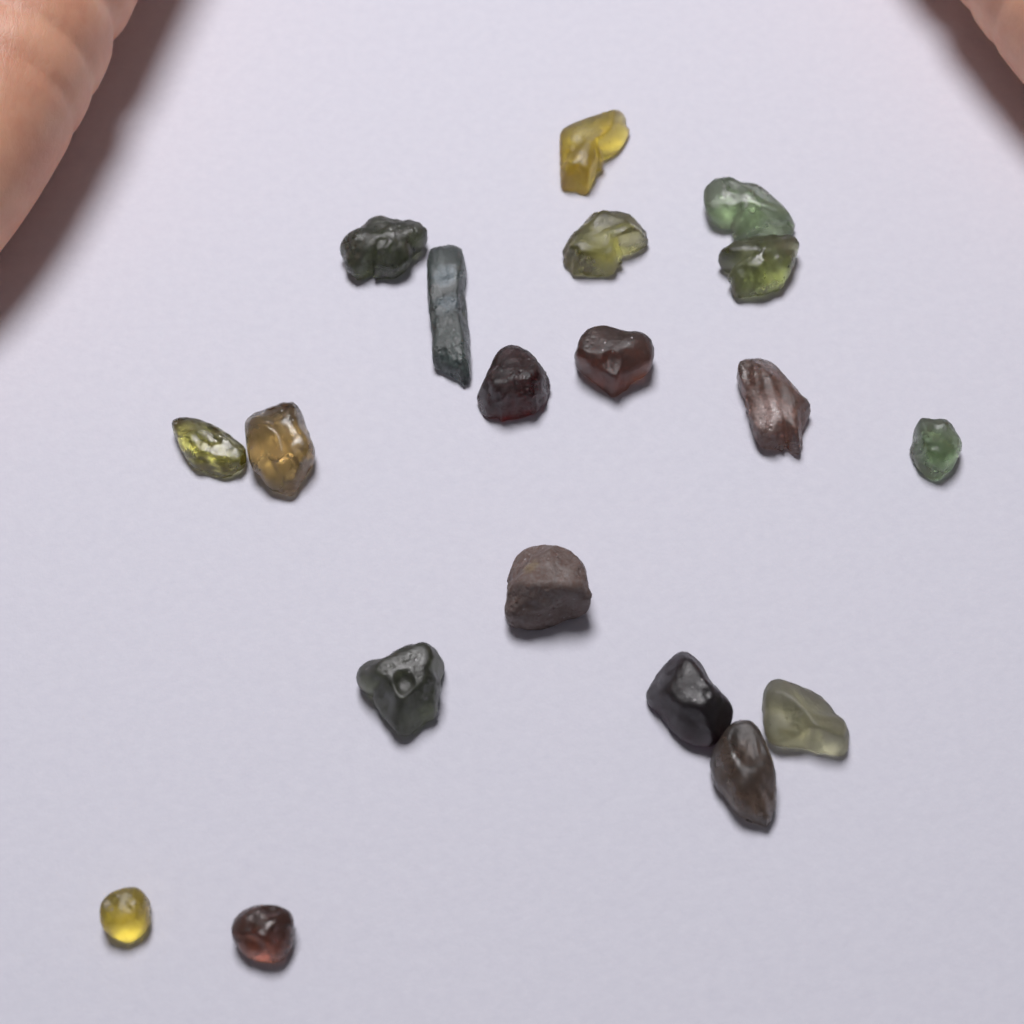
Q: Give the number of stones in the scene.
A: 19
